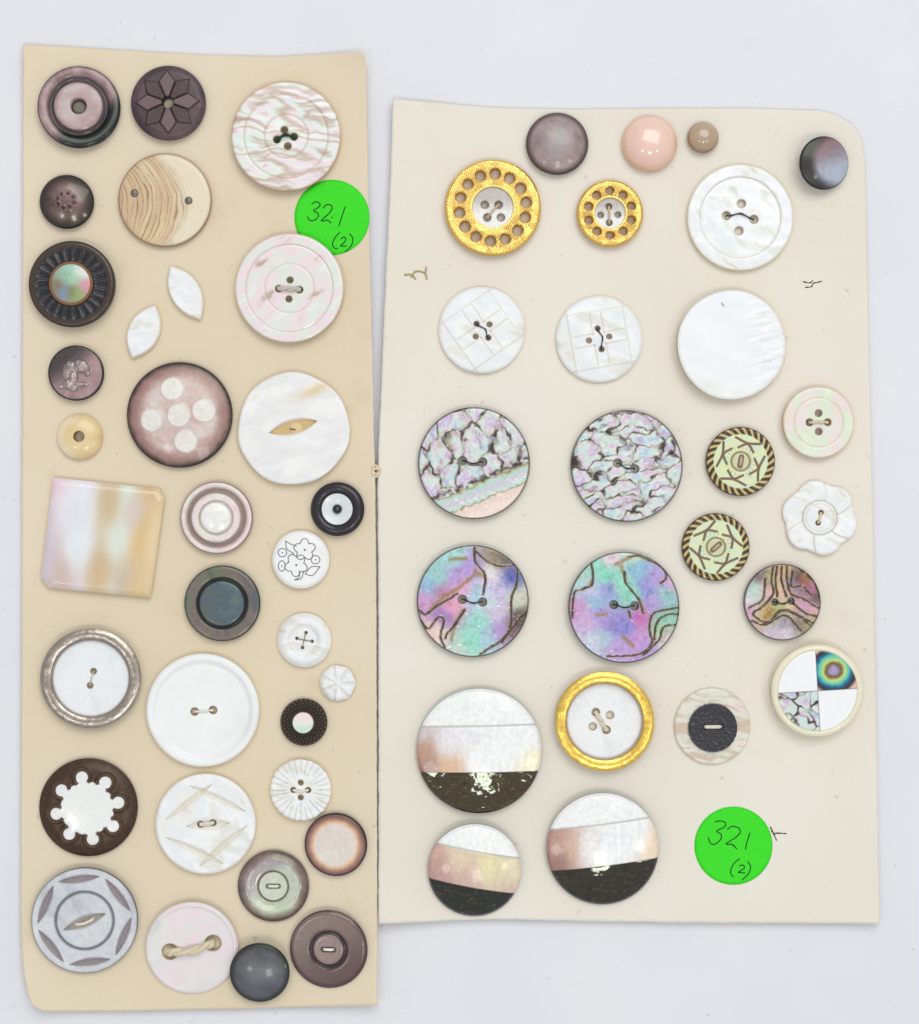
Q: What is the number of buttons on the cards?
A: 57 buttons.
